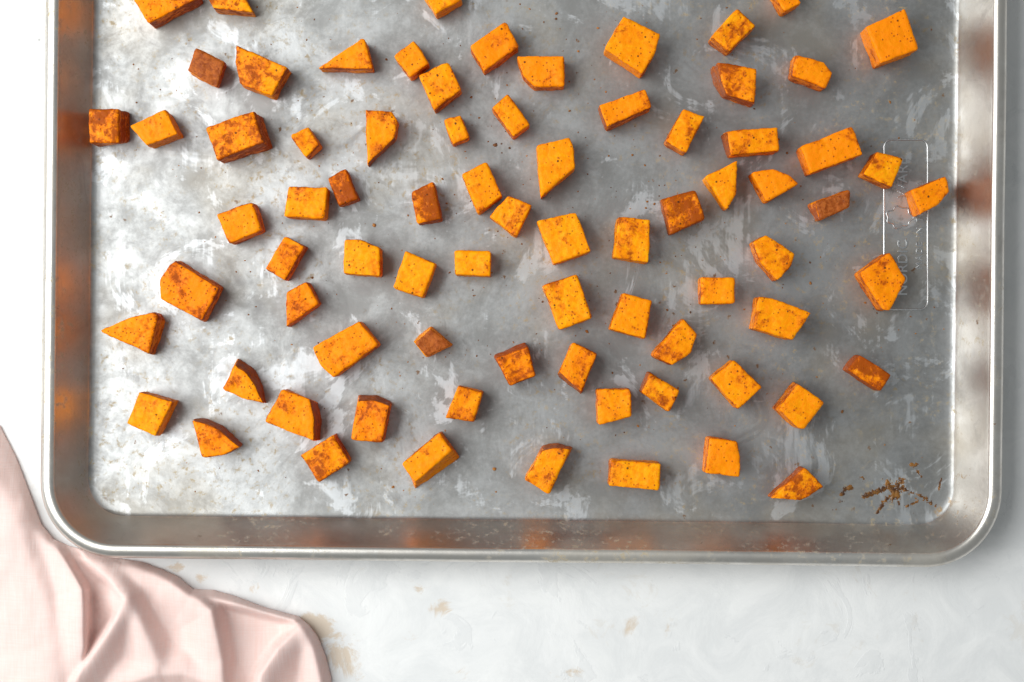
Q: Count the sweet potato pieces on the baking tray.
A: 77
